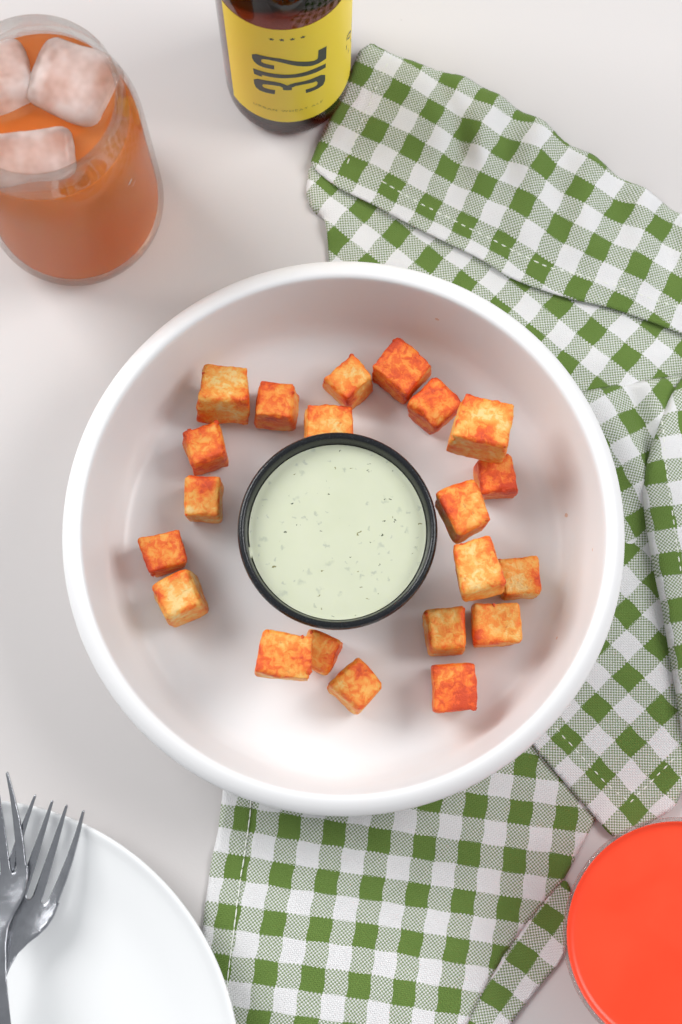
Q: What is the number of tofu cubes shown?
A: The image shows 21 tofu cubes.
